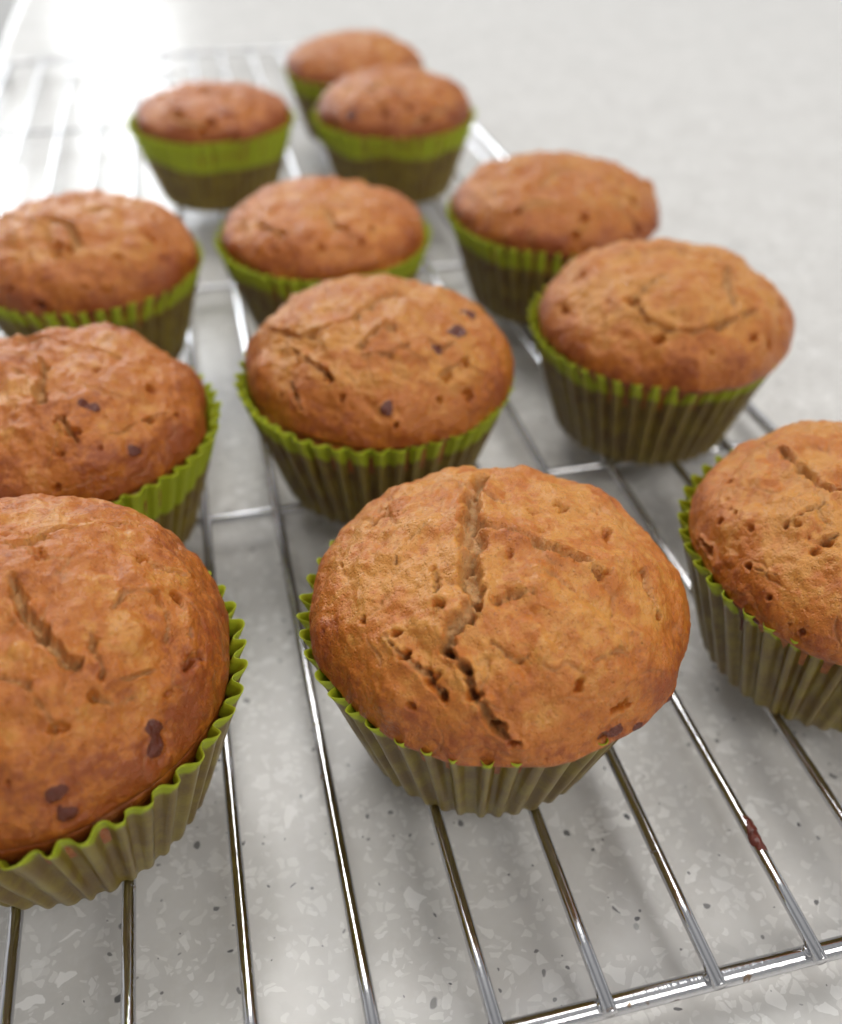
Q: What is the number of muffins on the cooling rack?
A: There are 12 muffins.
